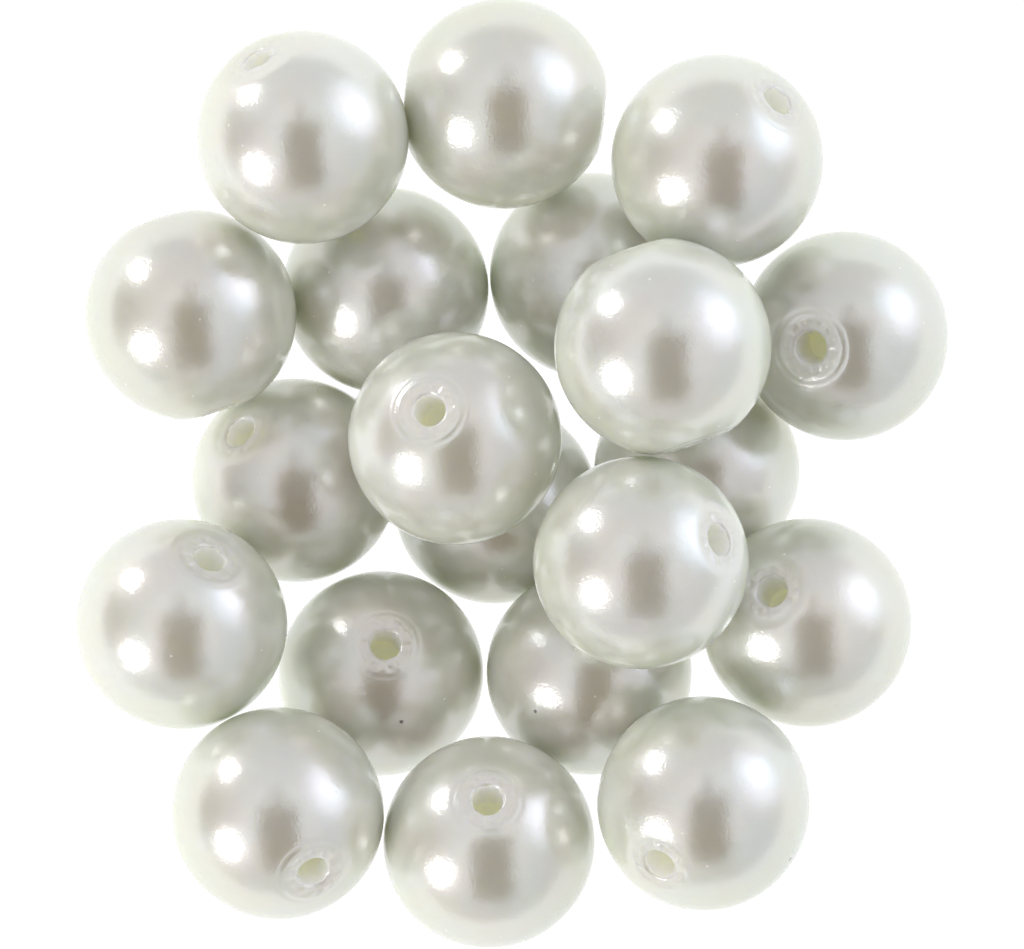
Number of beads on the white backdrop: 20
